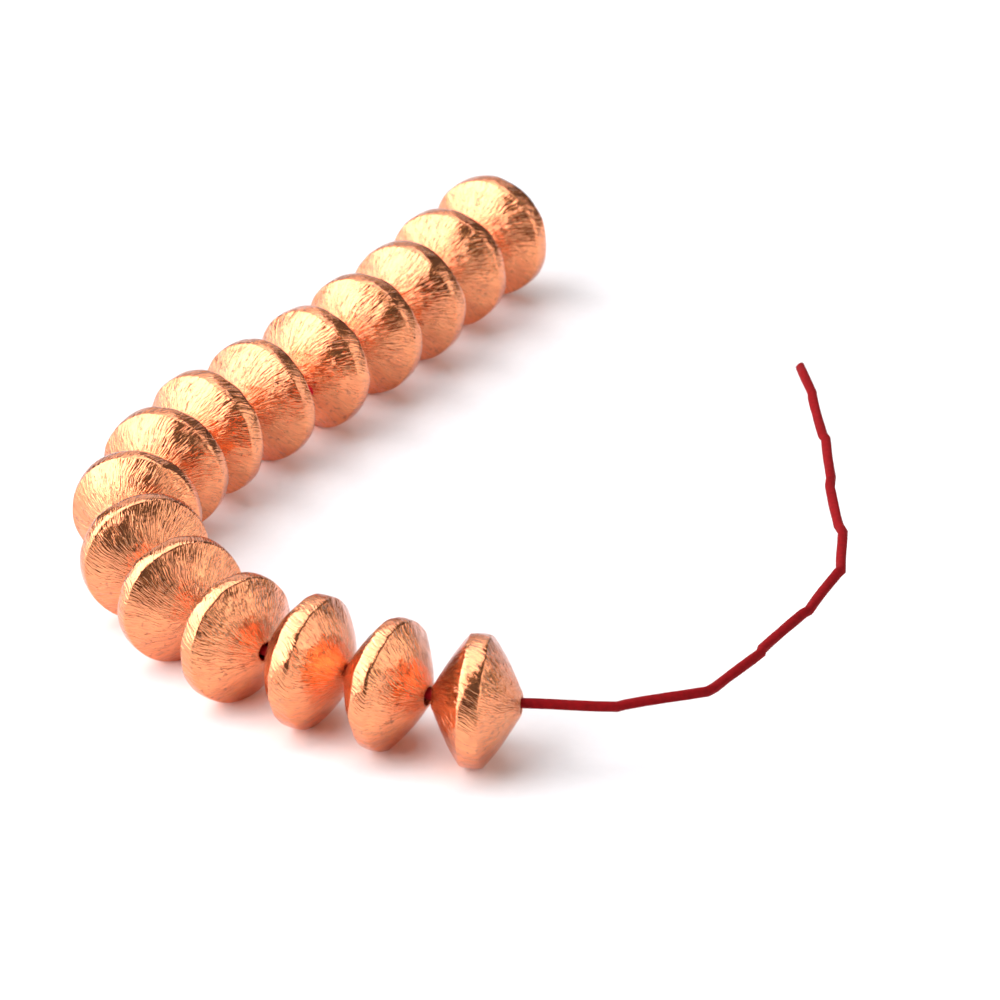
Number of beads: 15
